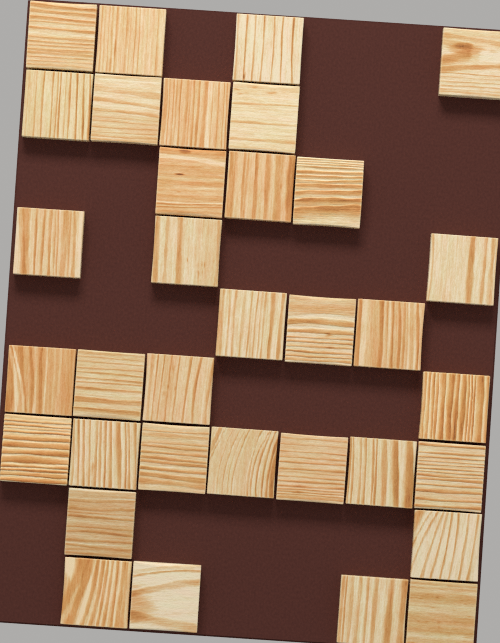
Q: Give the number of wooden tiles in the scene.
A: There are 34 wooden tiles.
